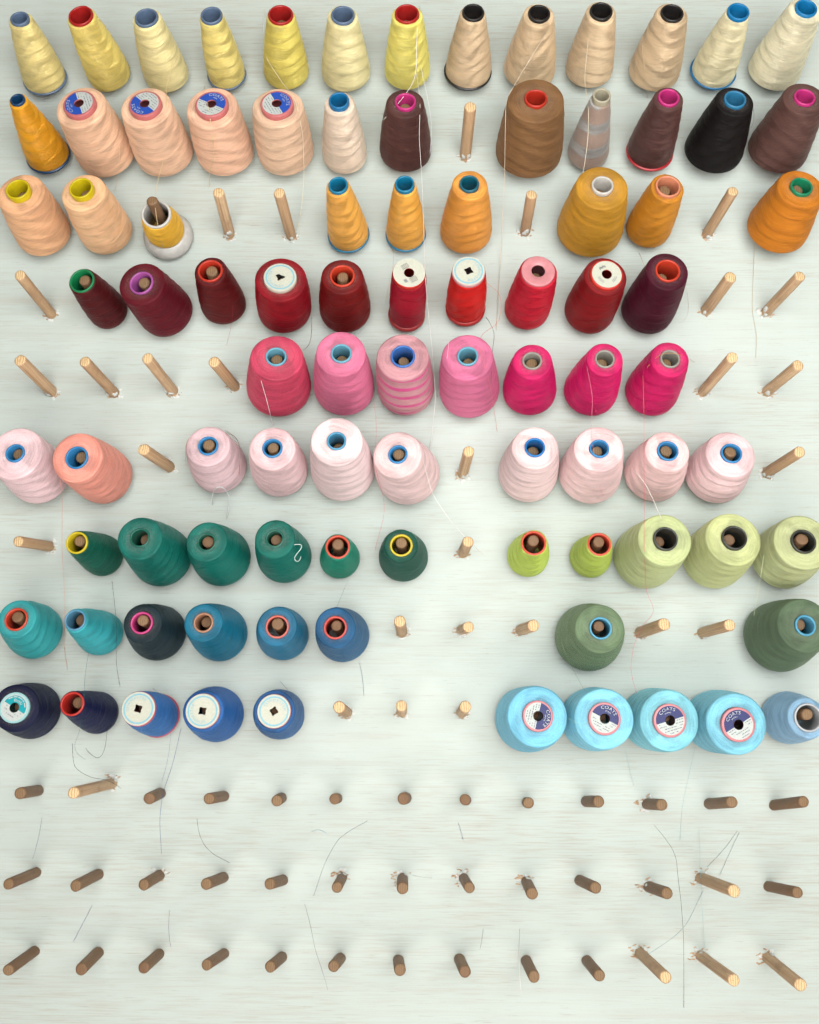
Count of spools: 90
